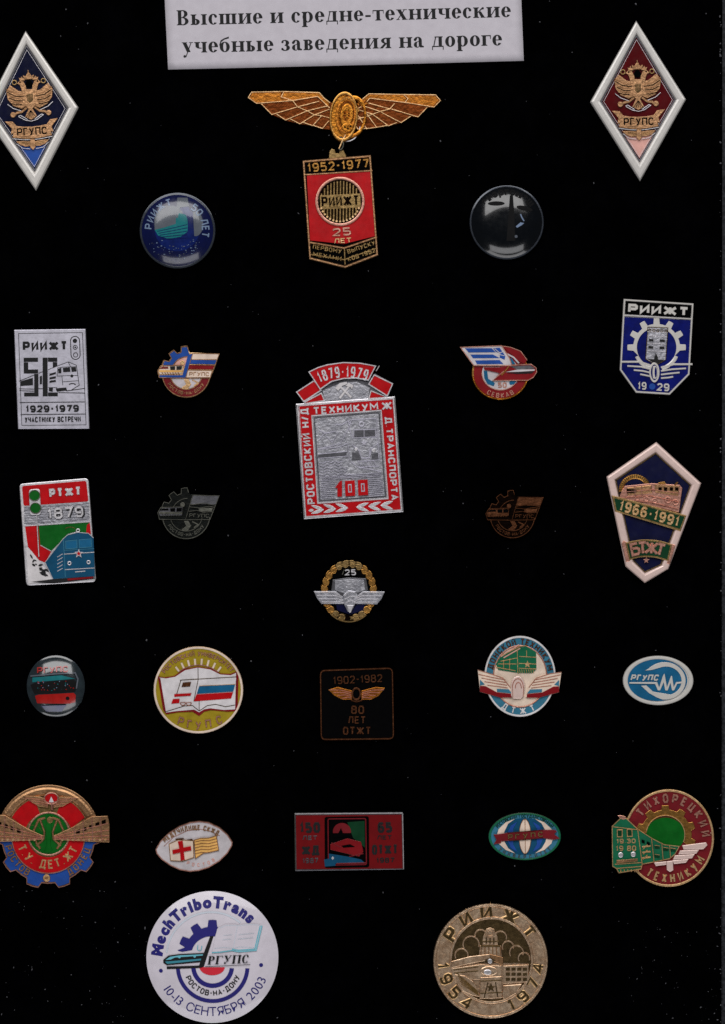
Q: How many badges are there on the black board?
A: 27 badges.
